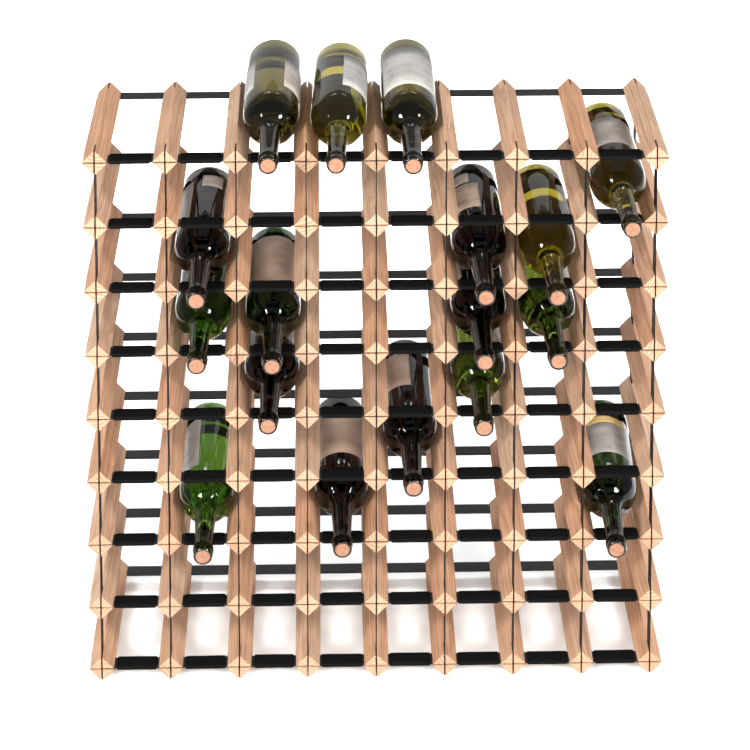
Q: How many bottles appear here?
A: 17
